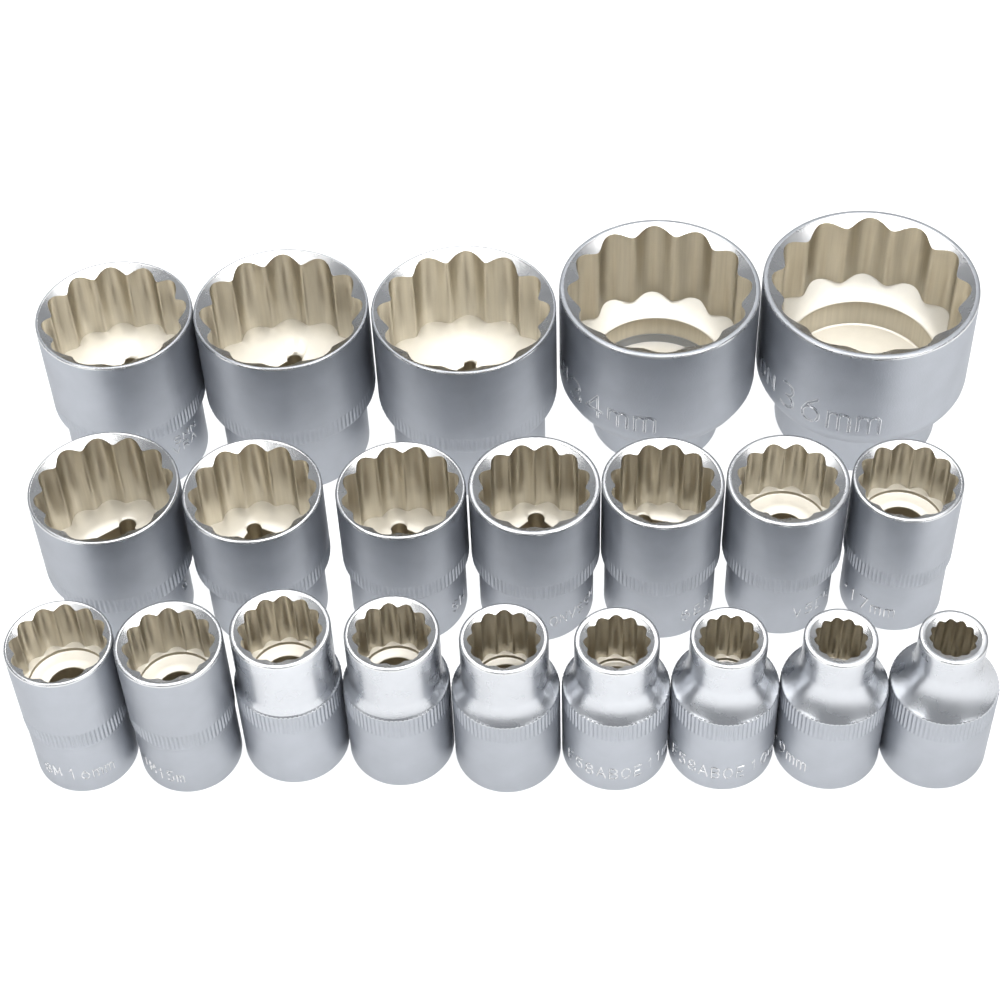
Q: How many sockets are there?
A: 21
